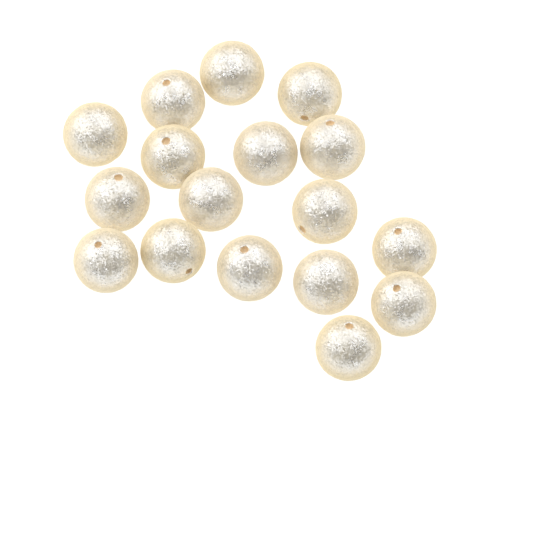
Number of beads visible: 17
